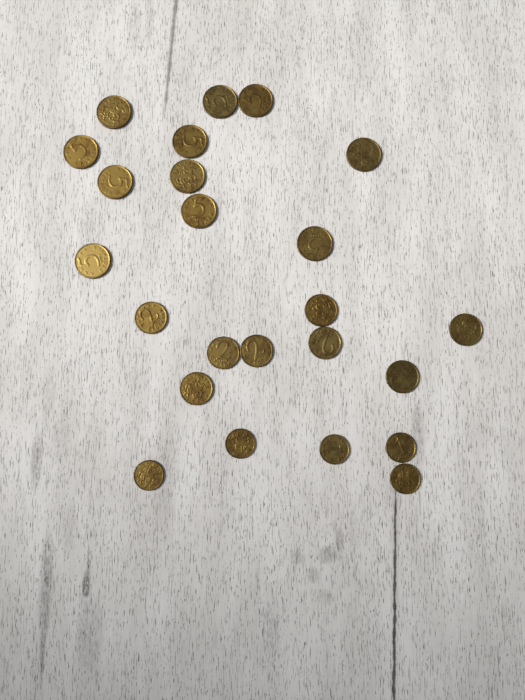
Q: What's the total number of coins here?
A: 24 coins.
